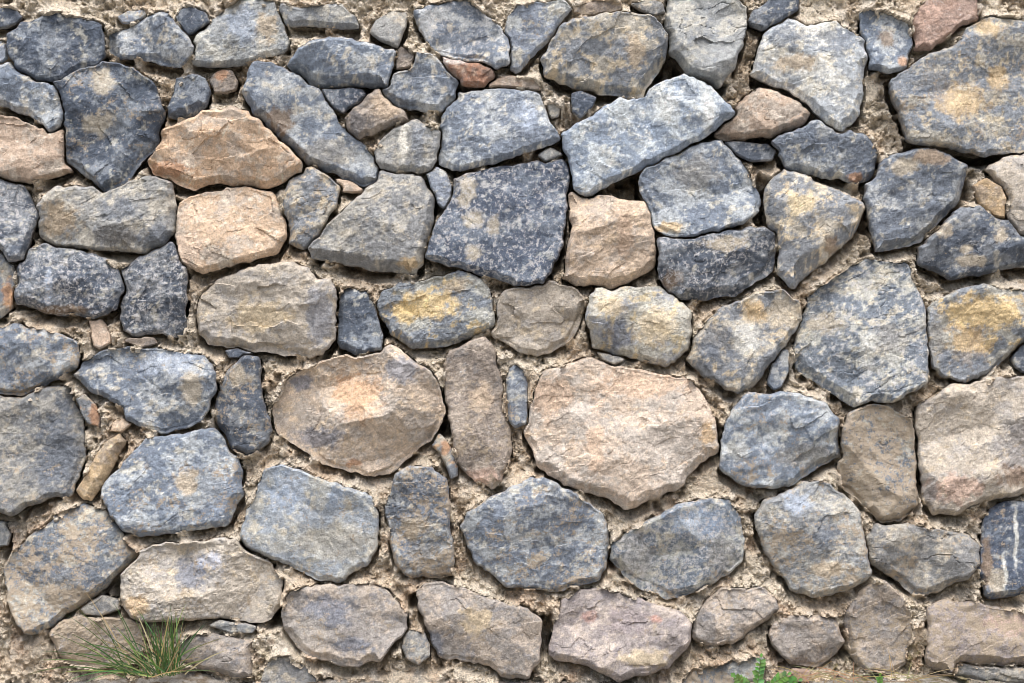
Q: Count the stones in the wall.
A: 118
